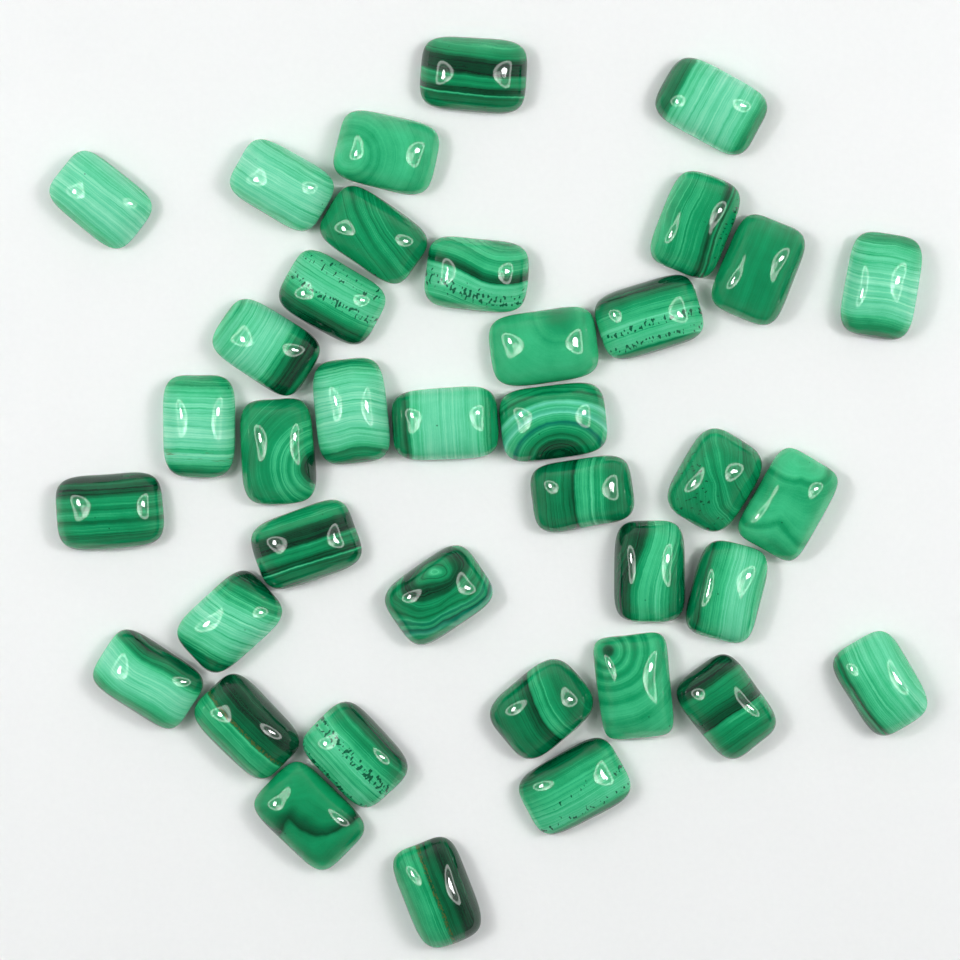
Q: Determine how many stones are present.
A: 38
